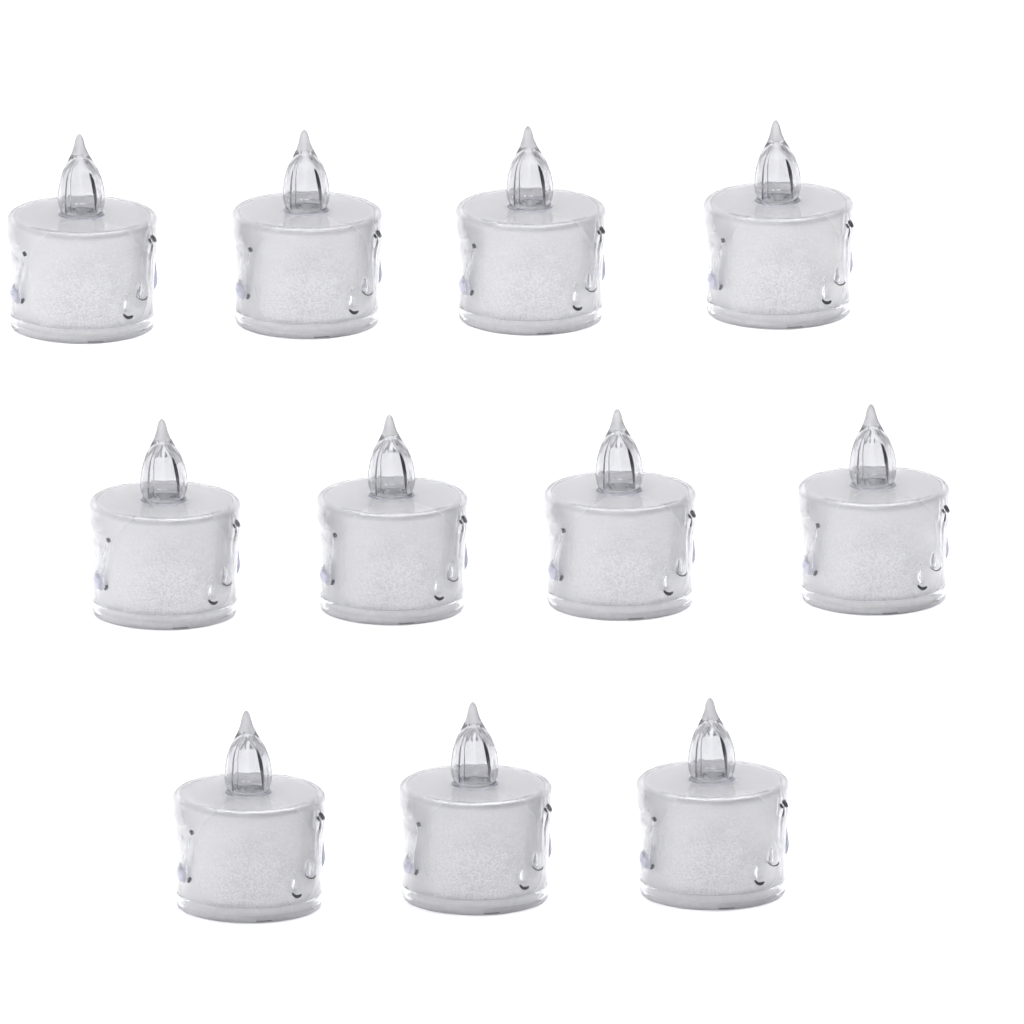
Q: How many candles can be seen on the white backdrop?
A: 11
